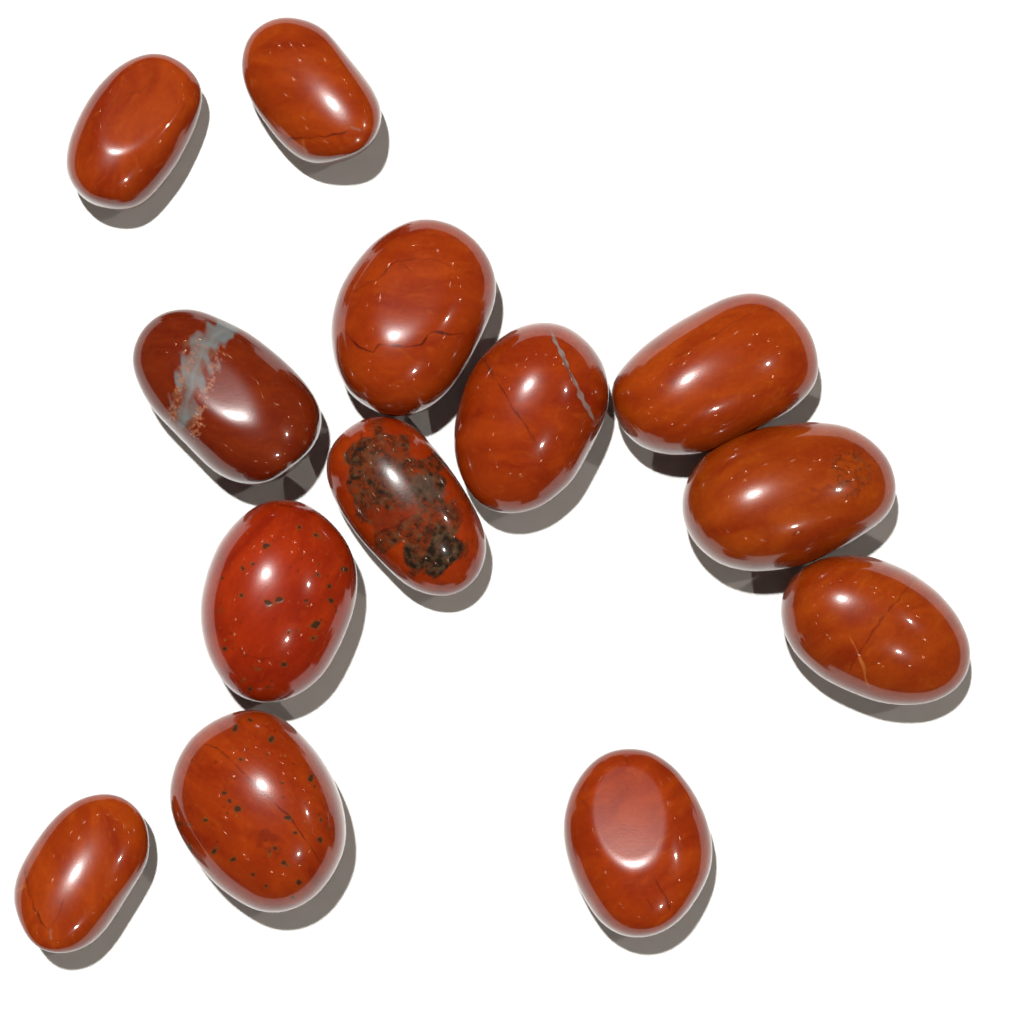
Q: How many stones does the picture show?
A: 13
